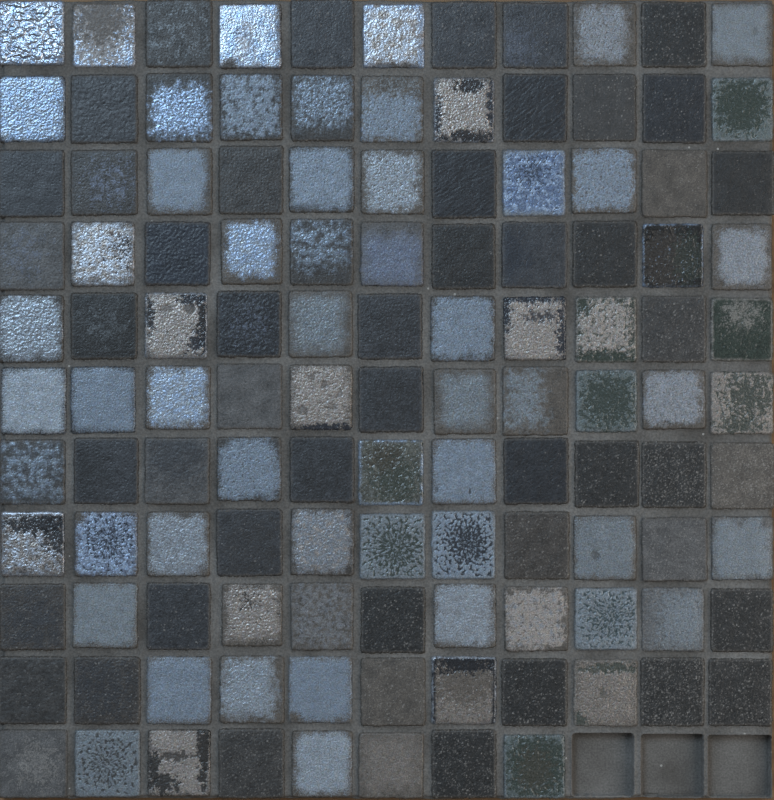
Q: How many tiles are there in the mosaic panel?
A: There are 118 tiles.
